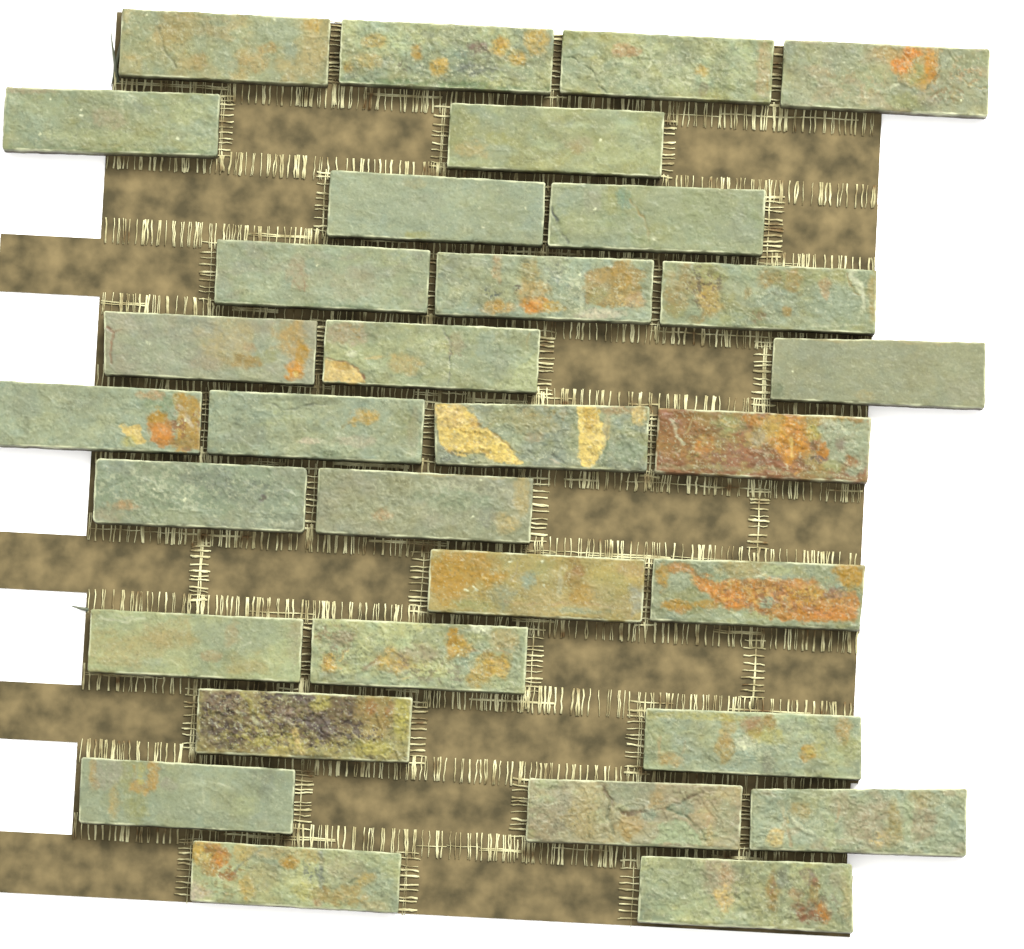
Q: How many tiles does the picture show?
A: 31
